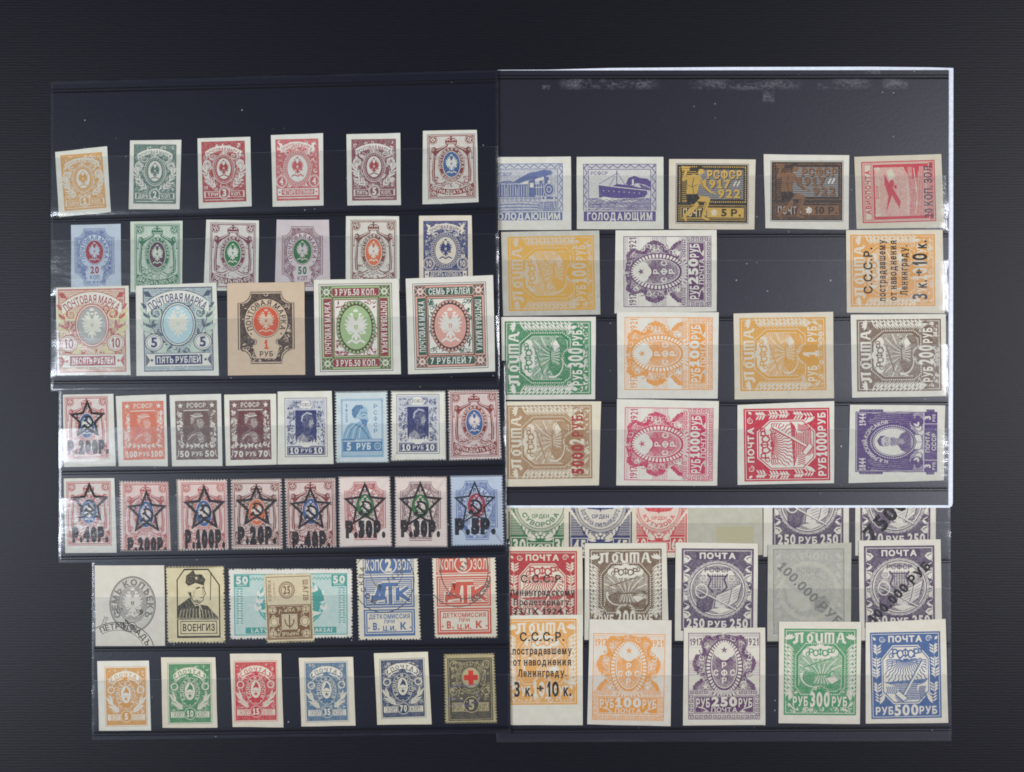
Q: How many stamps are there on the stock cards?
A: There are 77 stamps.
